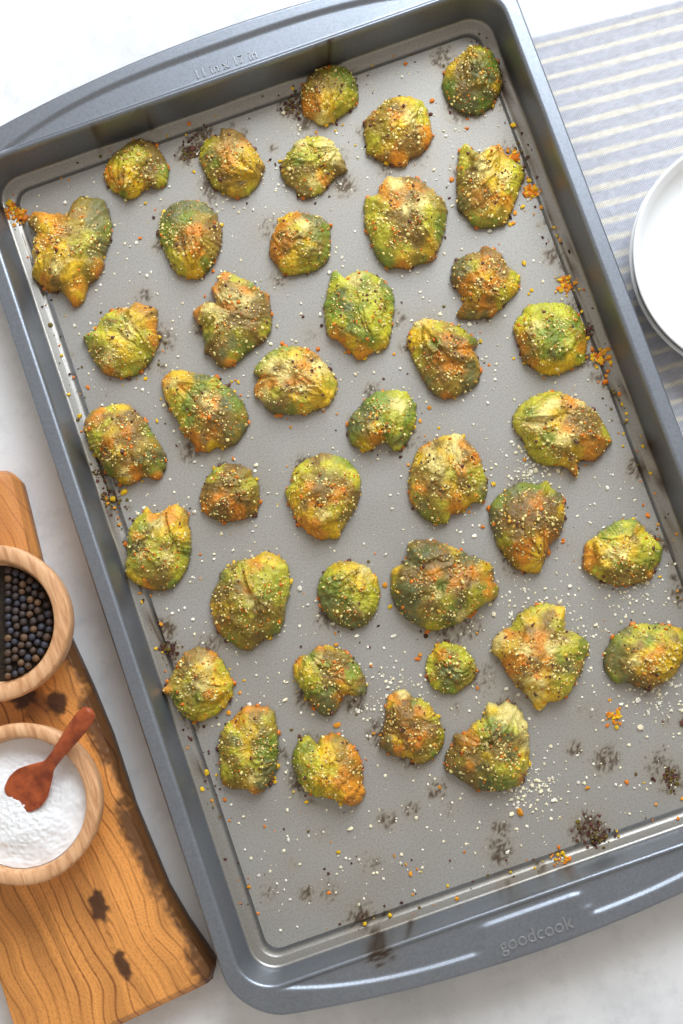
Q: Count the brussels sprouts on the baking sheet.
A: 40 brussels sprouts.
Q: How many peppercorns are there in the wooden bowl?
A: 70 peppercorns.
